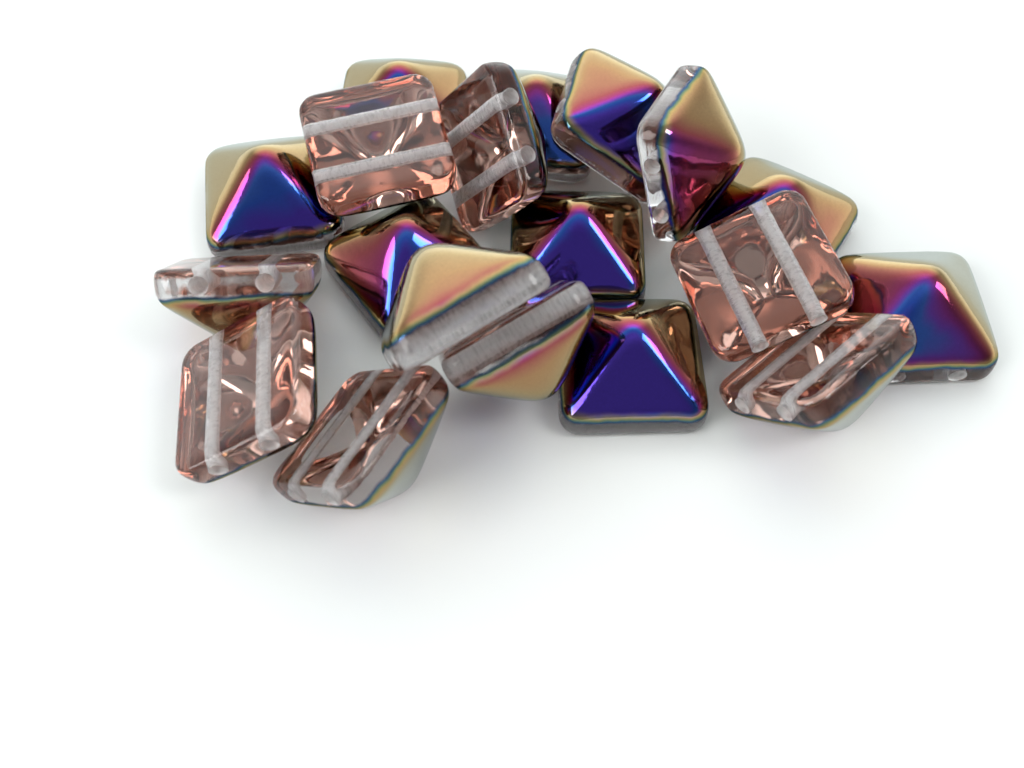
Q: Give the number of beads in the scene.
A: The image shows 19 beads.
